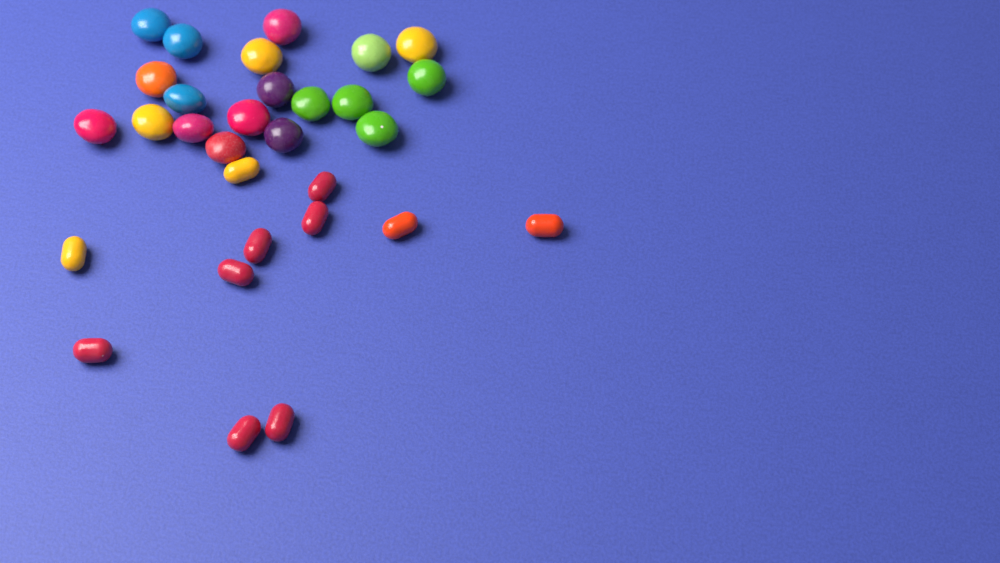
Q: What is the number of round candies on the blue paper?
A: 19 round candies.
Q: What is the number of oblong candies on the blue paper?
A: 11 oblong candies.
